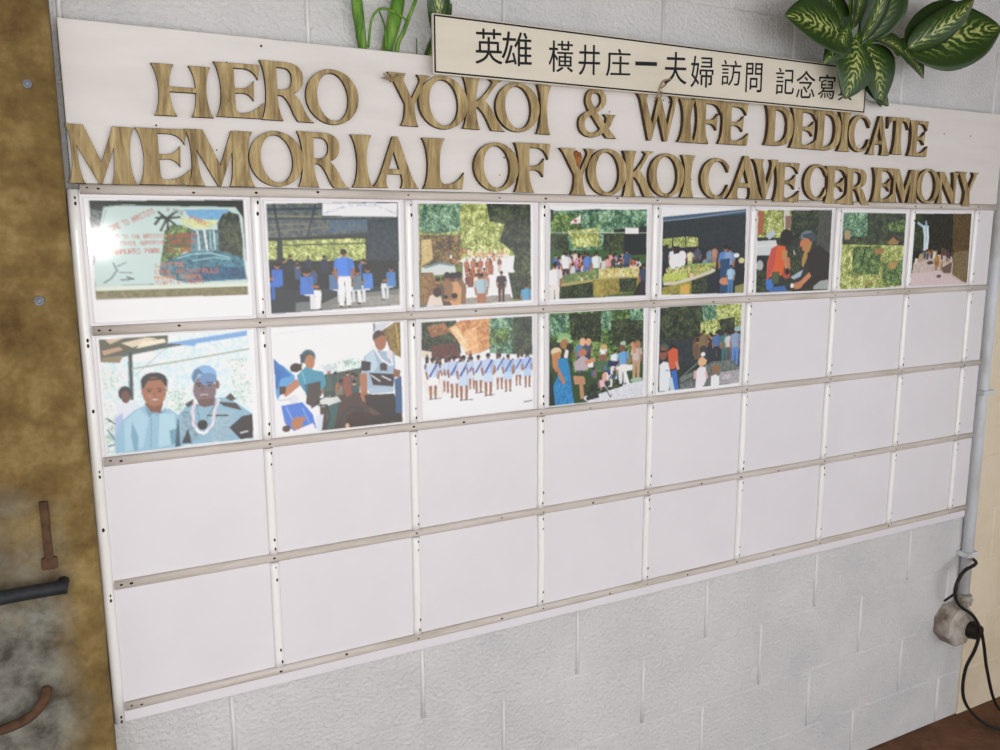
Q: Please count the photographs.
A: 13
